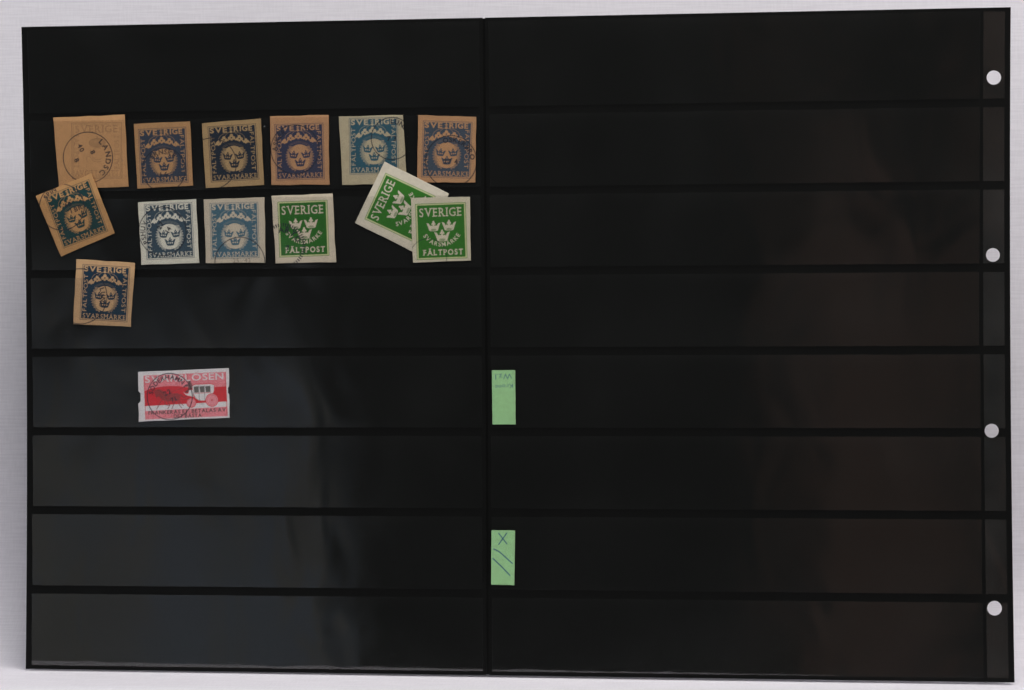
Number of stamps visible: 14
